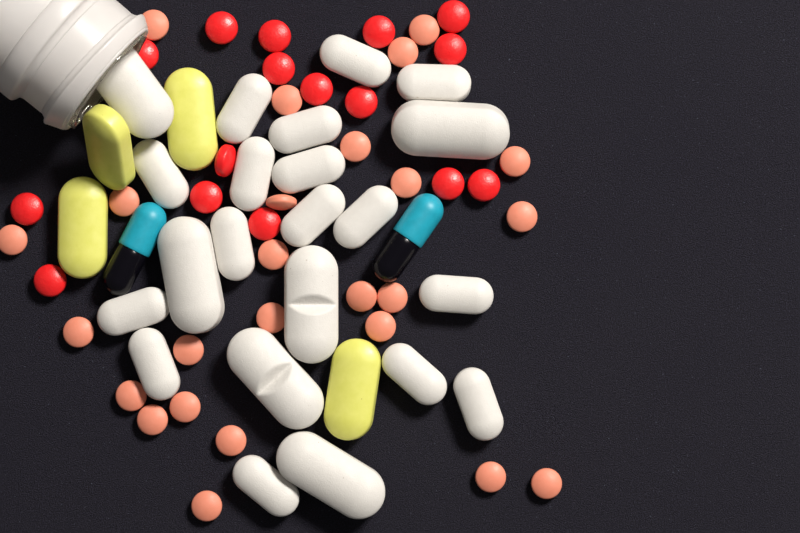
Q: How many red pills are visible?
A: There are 16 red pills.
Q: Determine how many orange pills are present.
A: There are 25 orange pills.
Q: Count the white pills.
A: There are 22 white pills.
